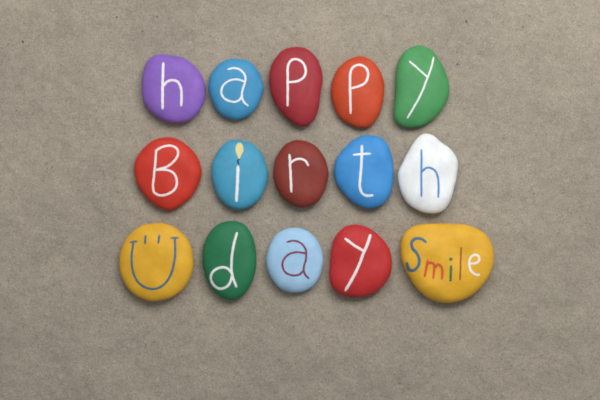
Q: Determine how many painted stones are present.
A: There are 15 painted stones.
